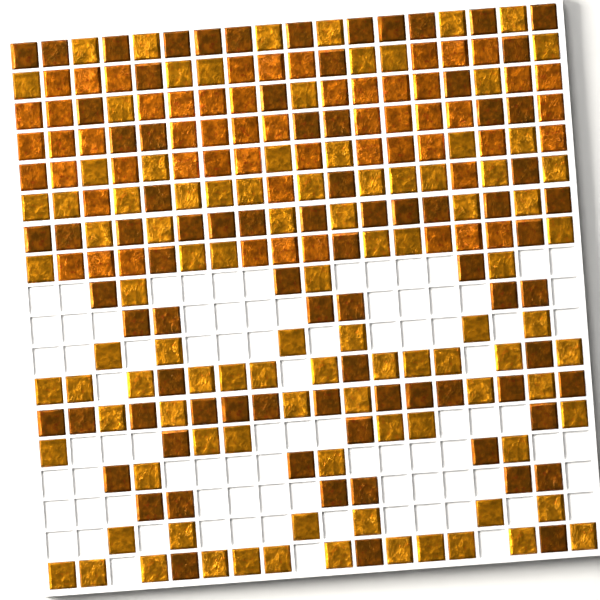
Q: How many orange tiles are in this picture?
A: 57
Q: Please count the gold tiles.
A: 99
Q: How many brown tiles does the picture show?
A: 81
